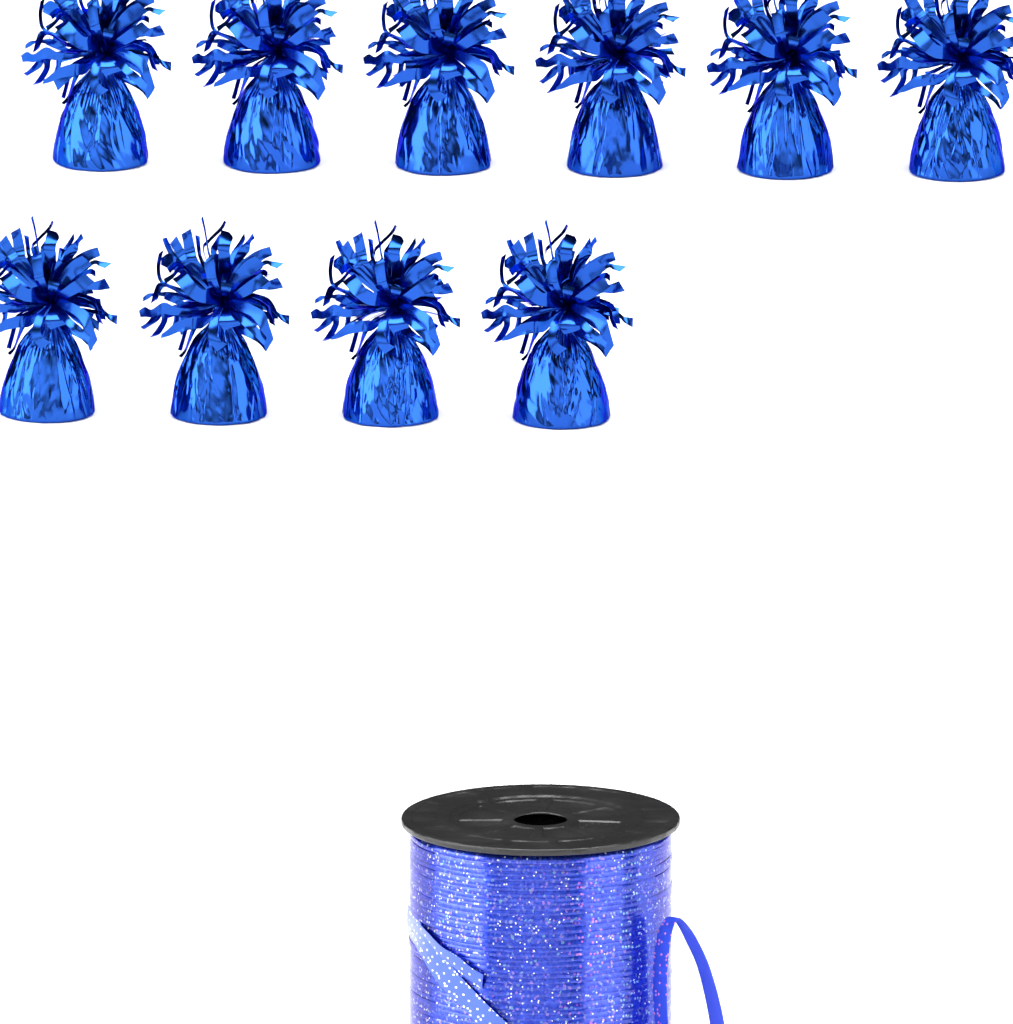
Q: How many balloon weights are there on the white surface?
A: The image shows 10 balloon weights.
